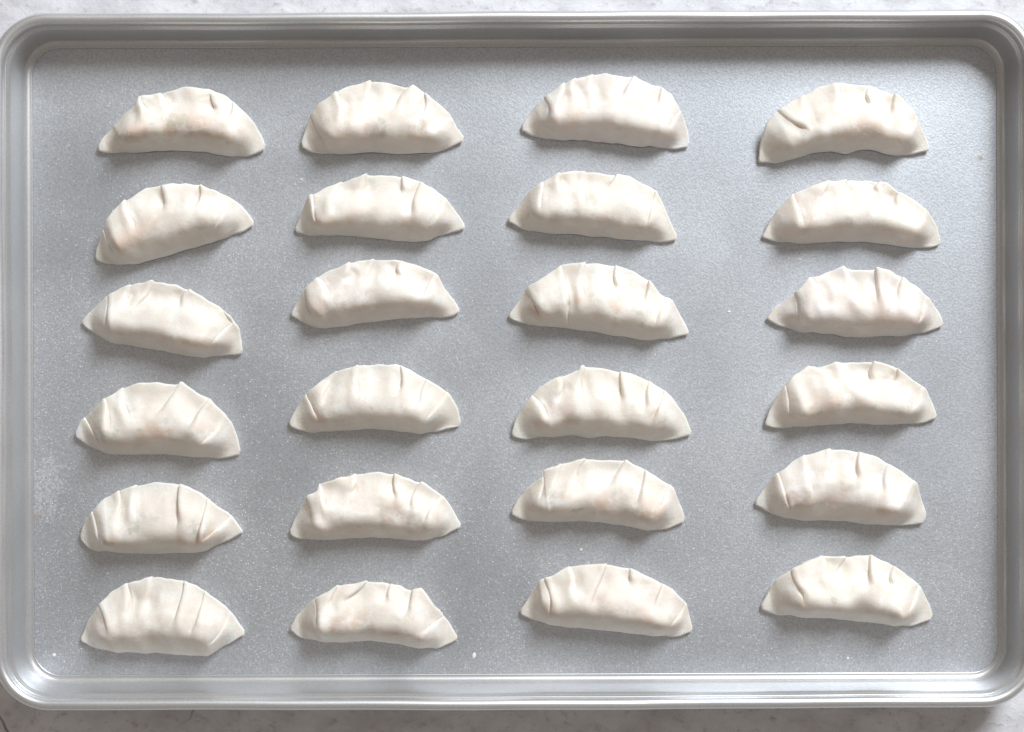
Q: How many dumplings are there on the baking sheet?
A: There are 24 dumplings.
